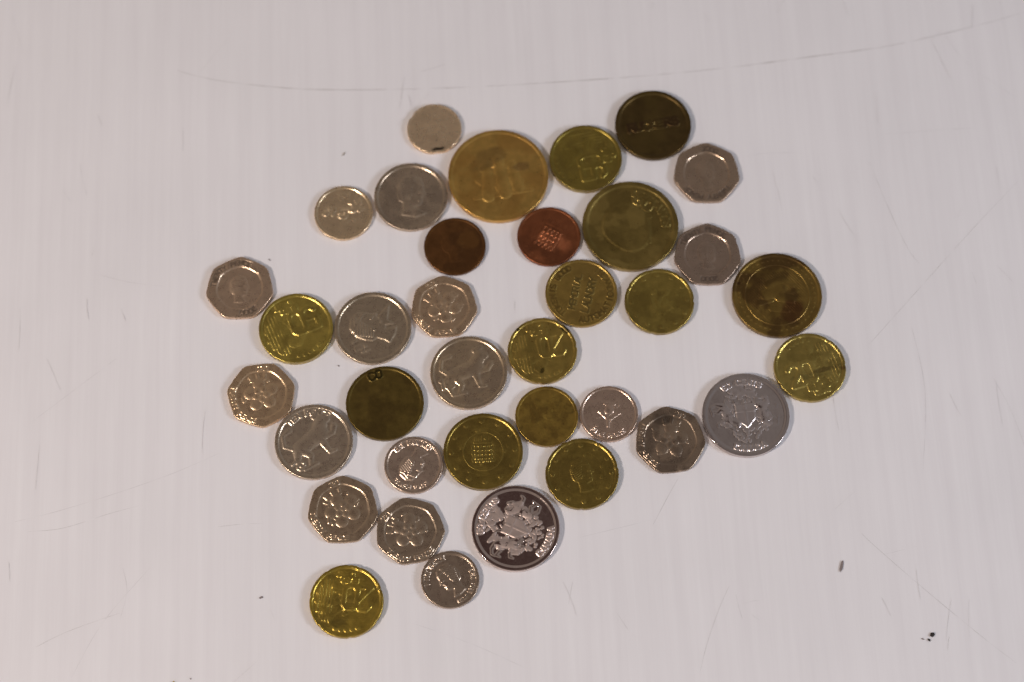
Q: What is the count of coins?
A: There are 36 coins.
